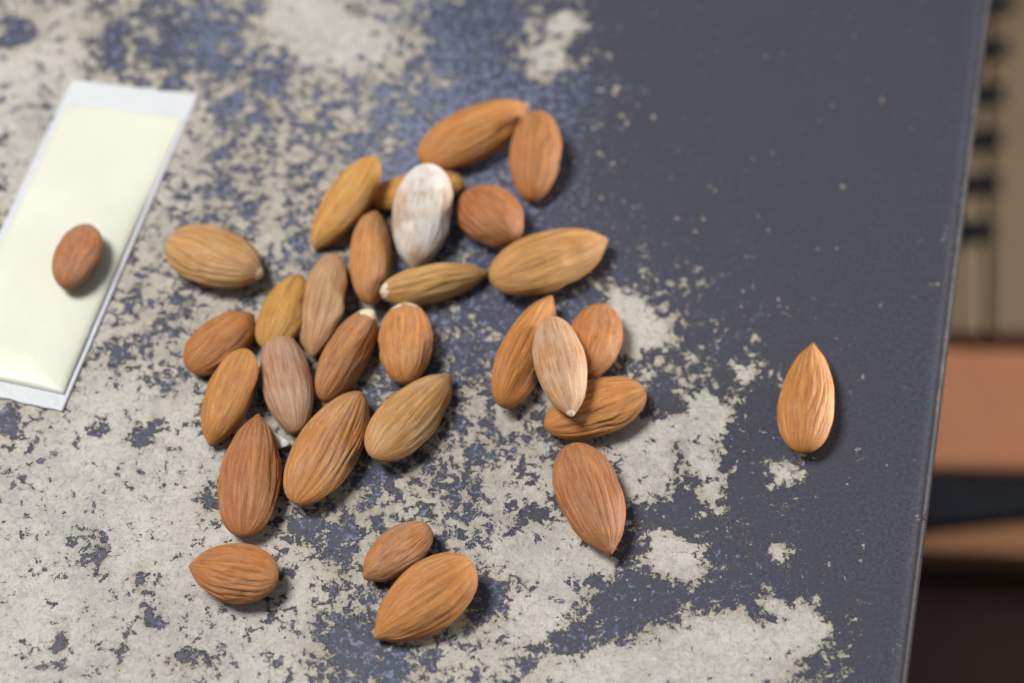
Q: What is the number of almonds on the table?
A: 30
